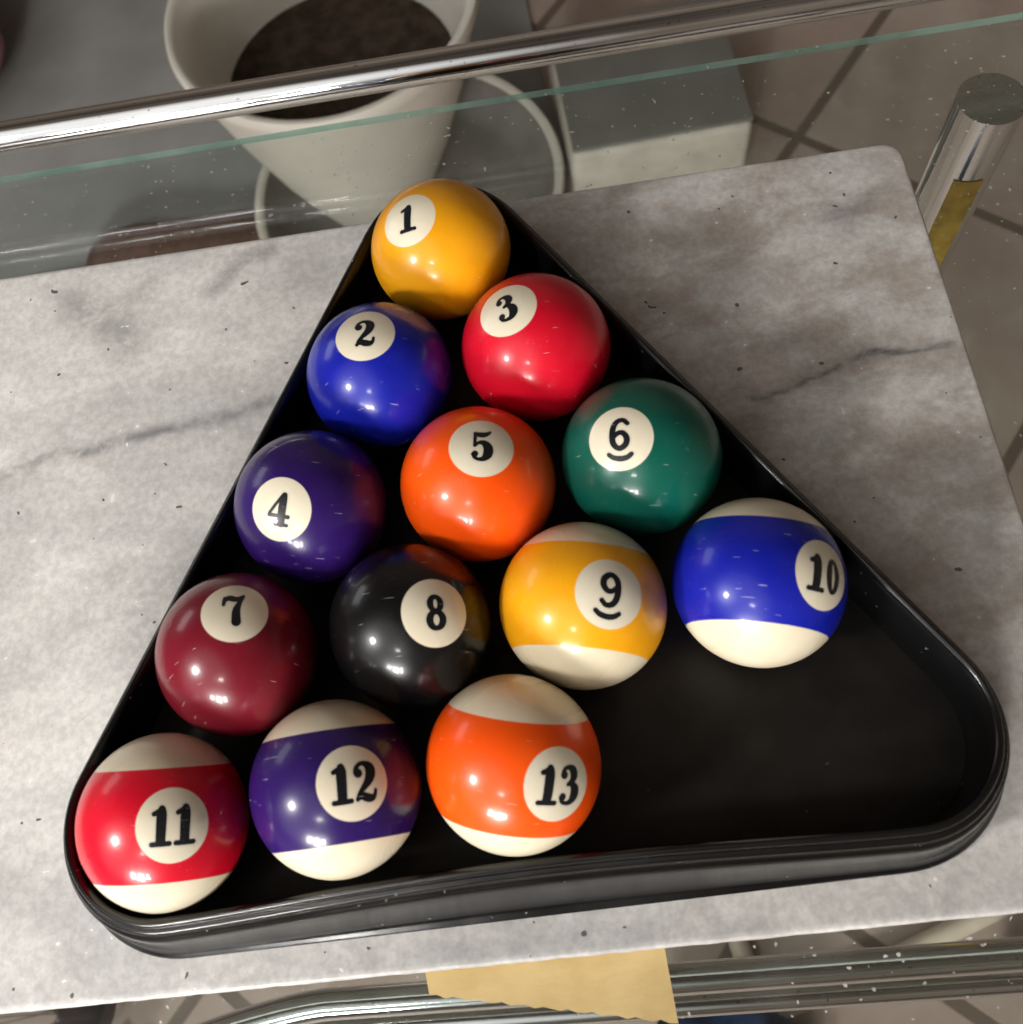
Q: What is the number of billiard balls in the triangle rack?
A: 13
